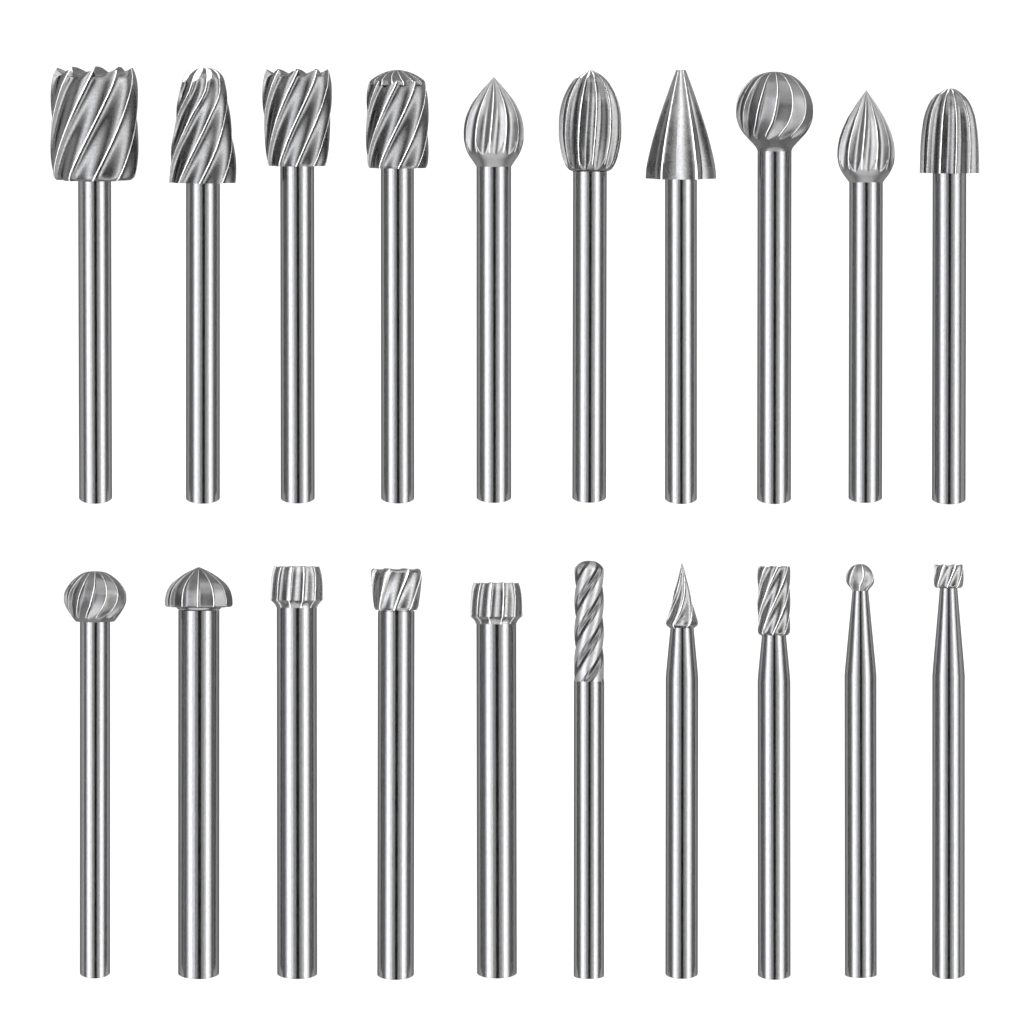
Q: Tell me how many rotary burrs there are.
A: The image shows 20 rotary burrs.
